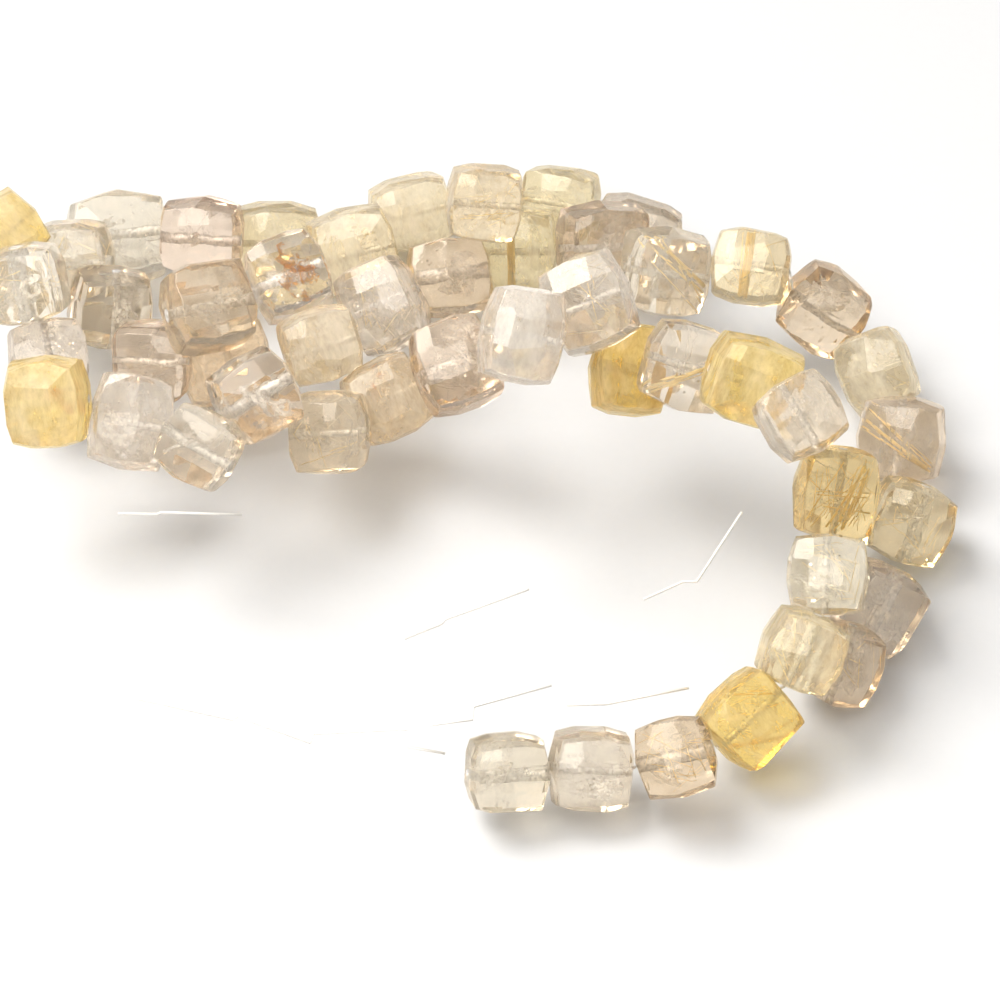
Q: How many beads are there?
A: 50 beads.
